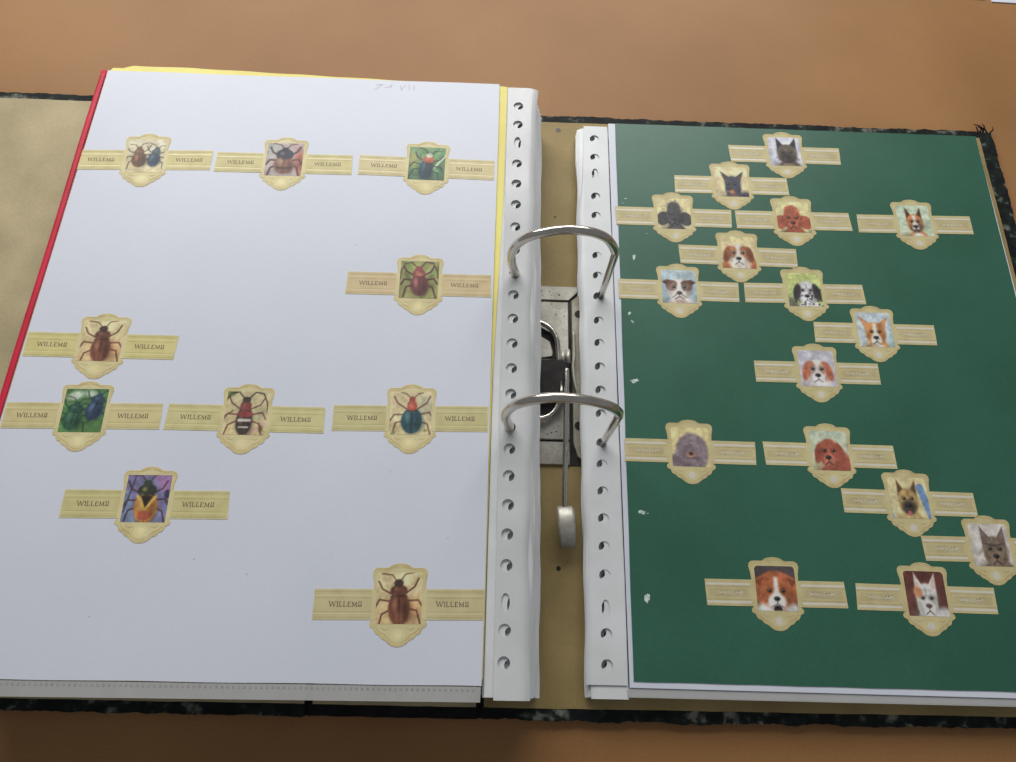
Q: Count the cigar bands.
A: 26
